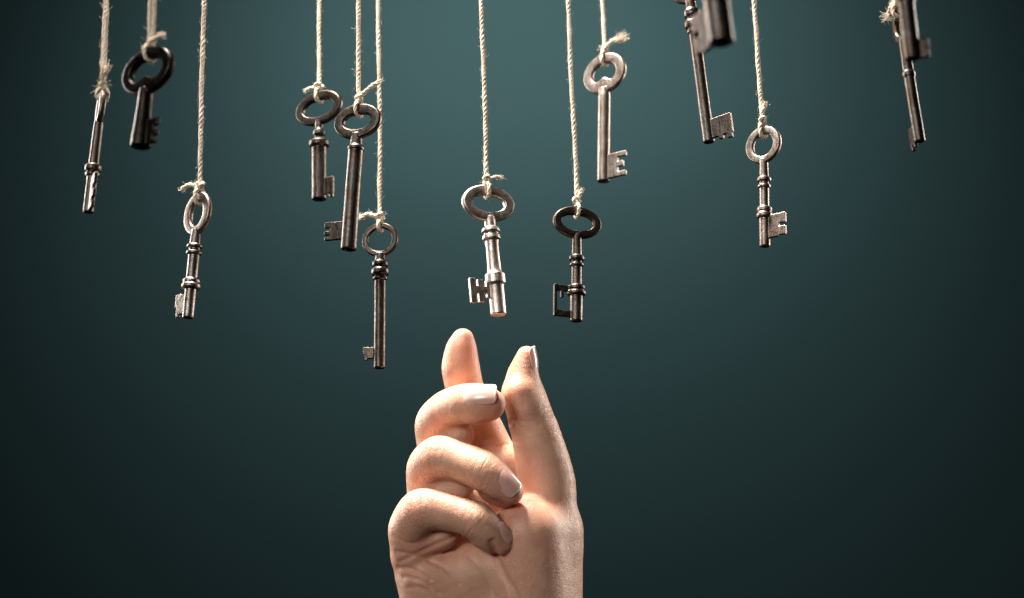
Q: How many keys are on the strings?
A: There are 14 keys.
